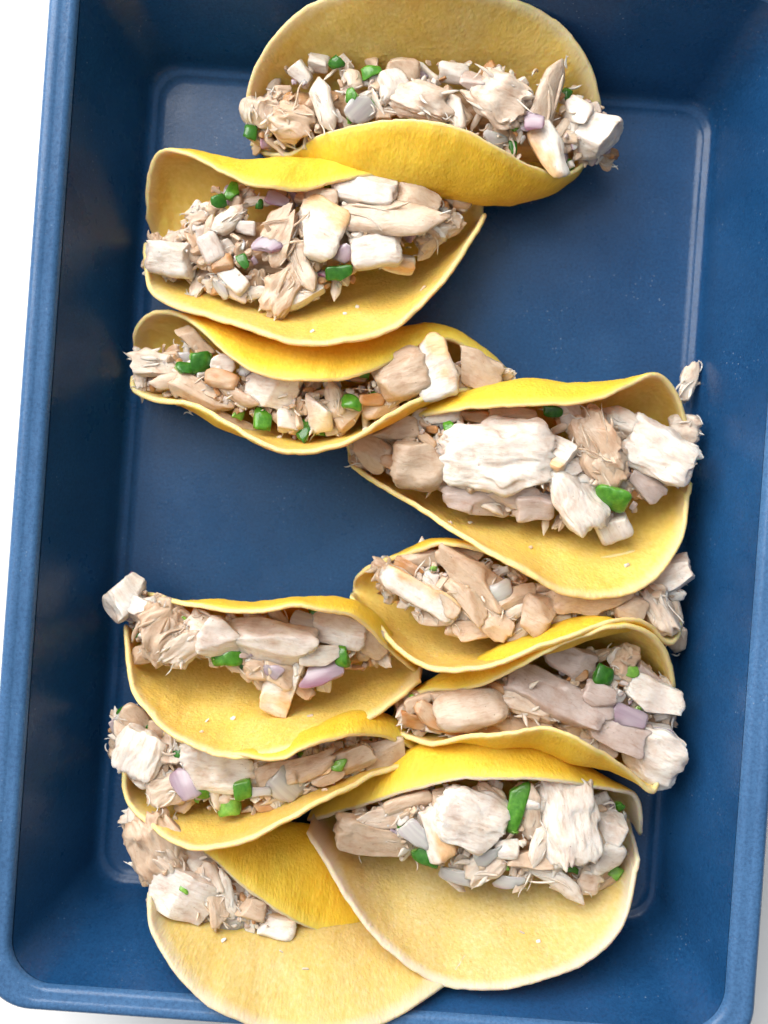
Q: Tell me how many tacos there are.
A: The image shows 10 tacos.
